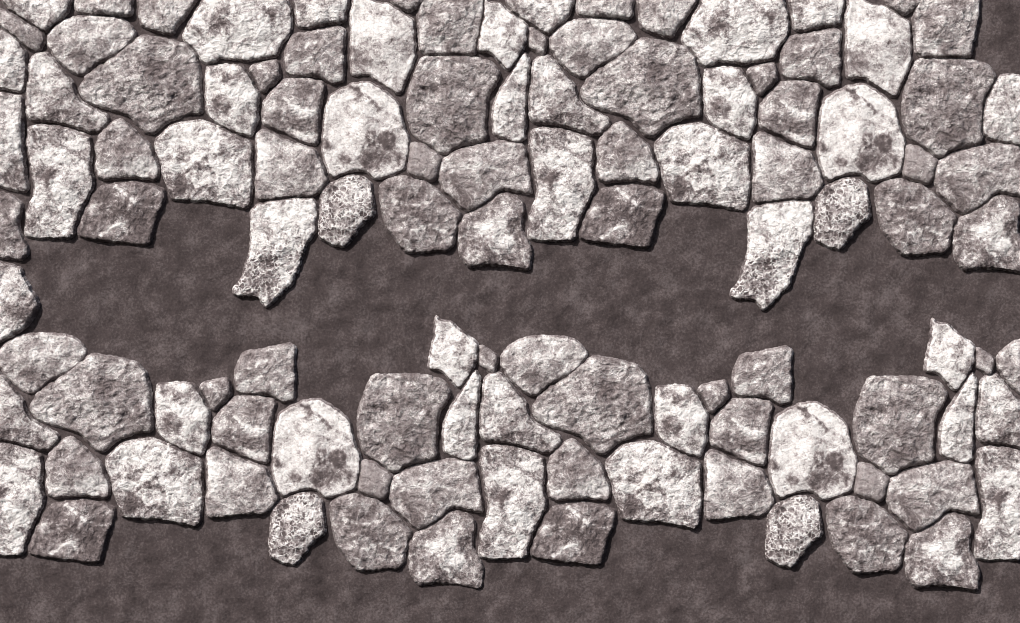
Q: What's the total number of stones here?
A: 112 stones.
